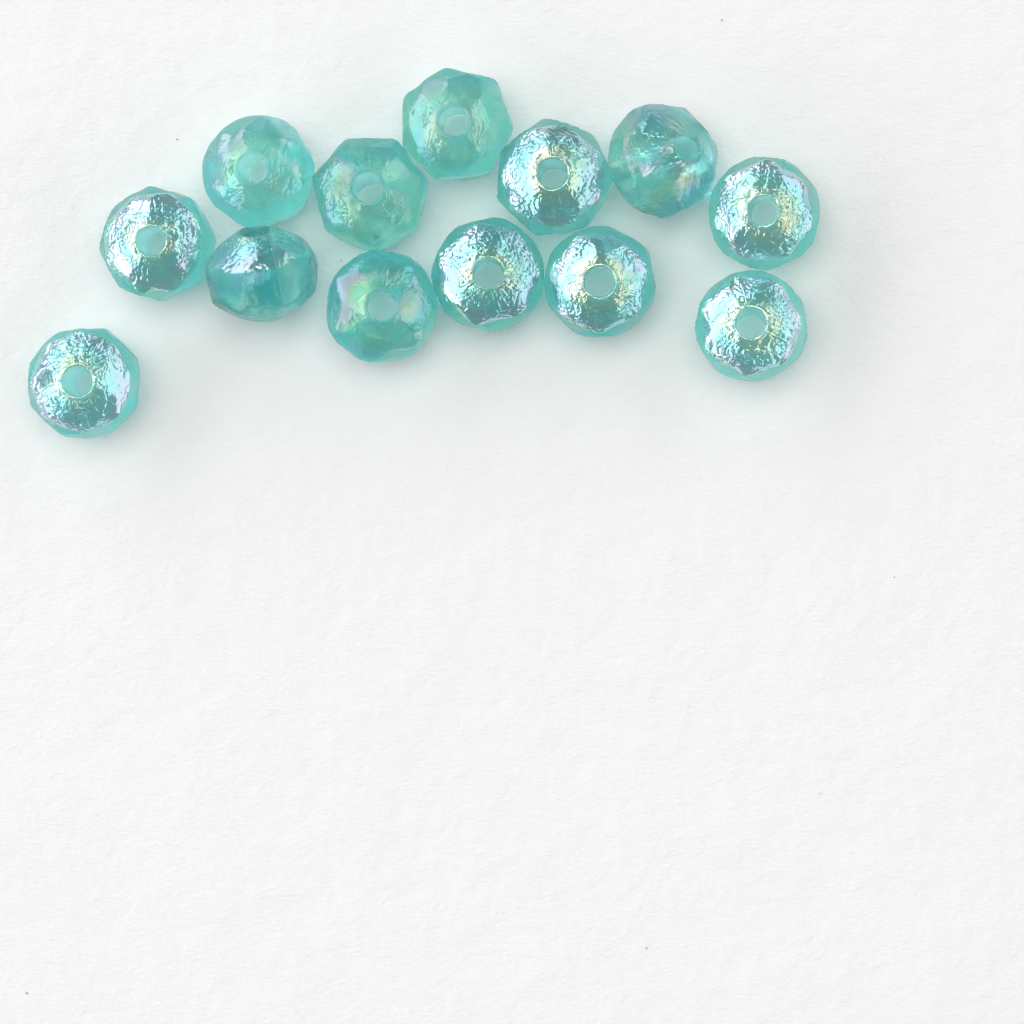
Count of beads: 13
